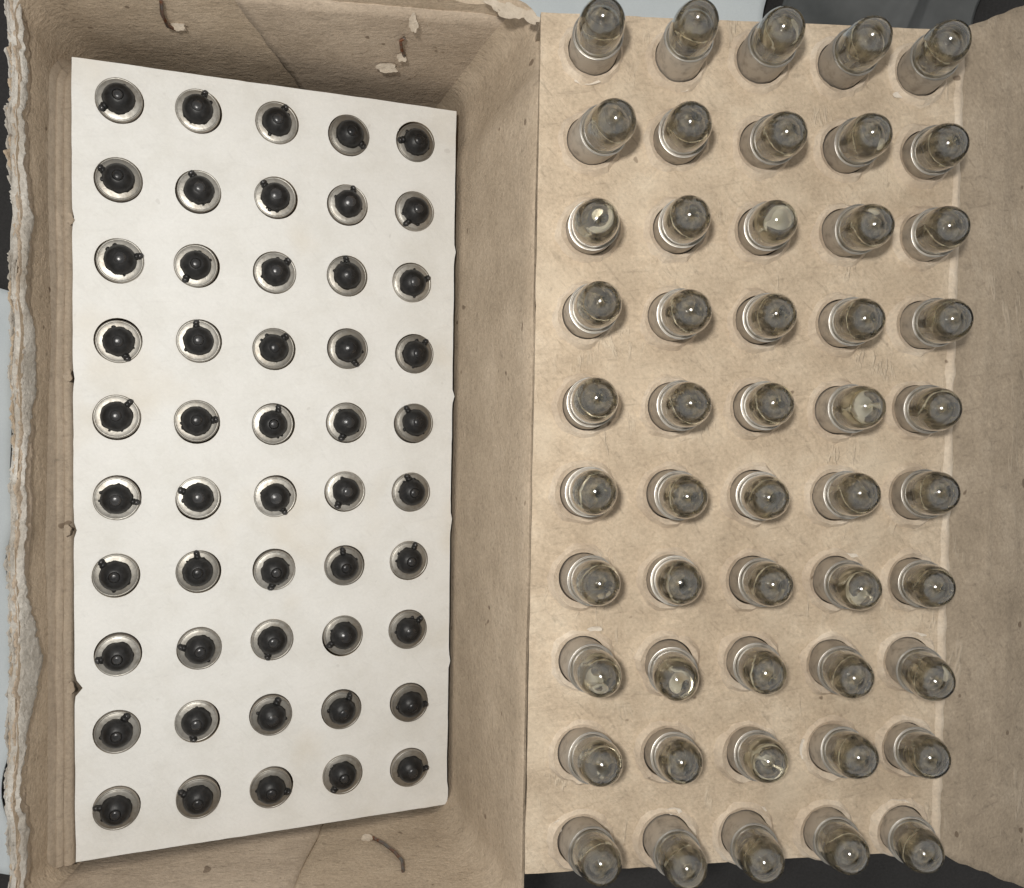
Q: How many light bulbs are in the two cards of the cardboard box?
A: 100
